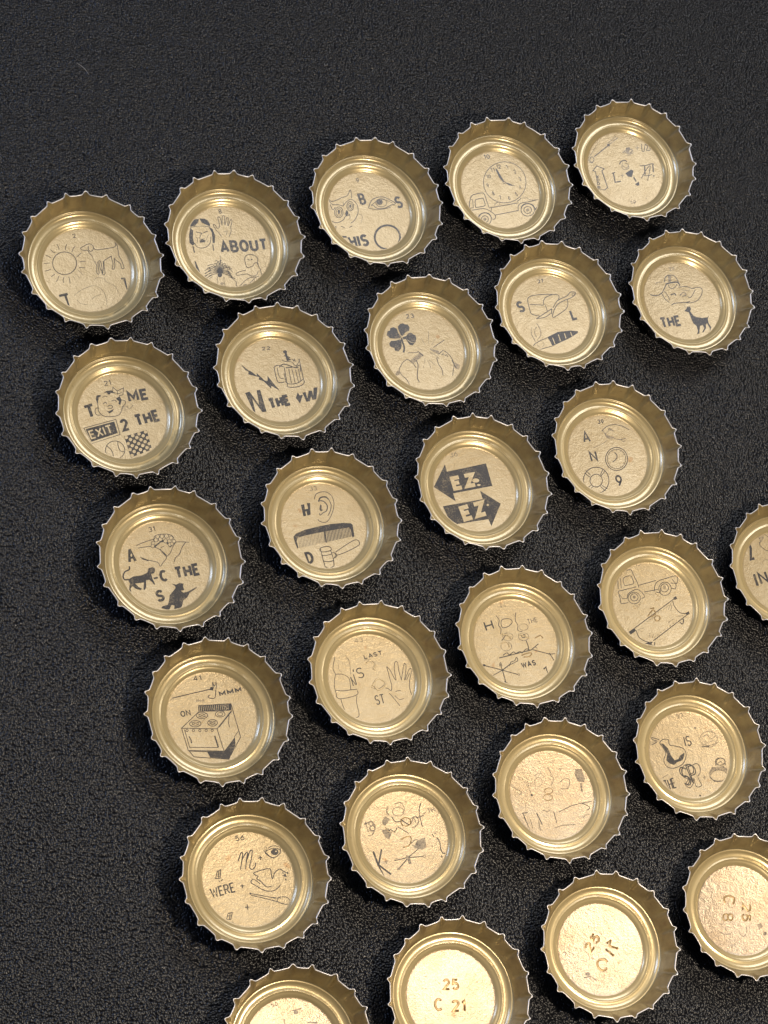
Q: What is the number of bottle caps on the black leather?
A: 27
